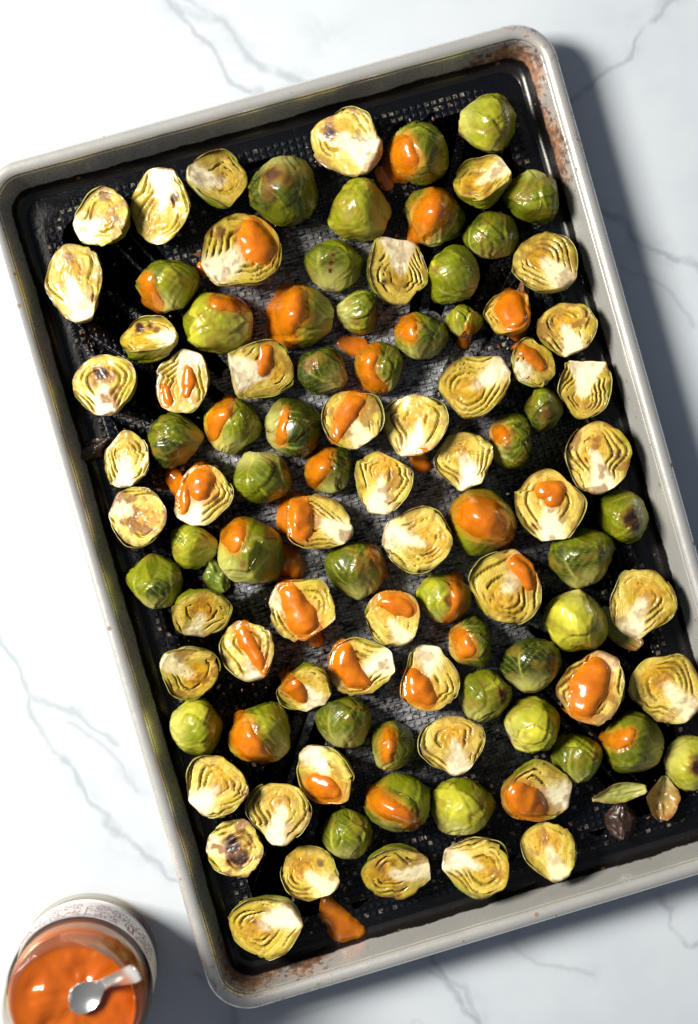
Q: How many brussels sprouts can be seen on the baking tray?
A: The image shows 99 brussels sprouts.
